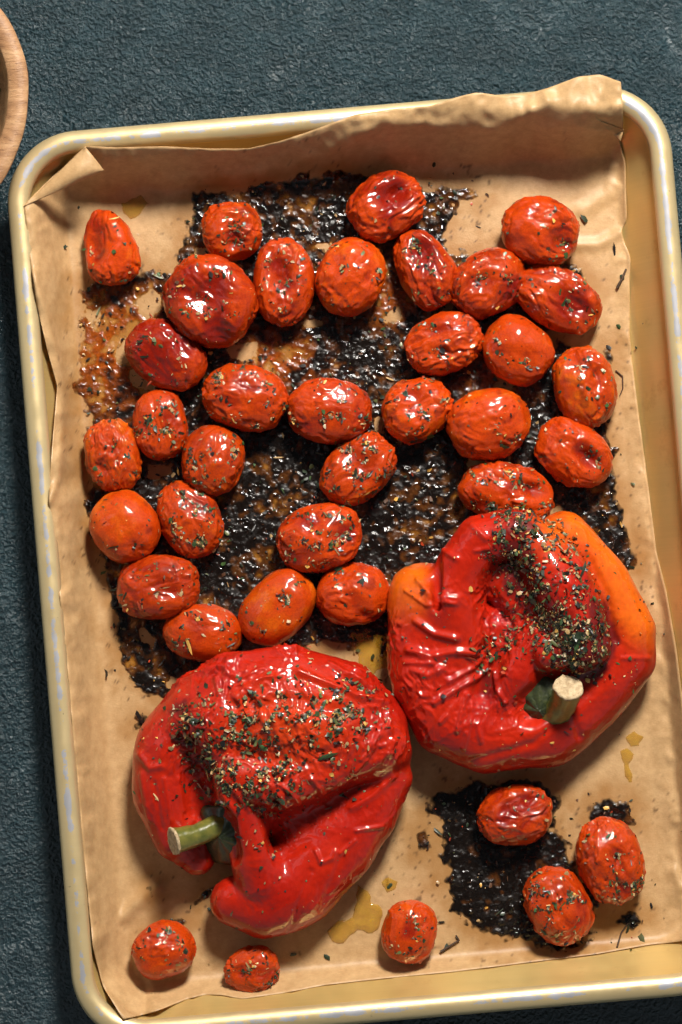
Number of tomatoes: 37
